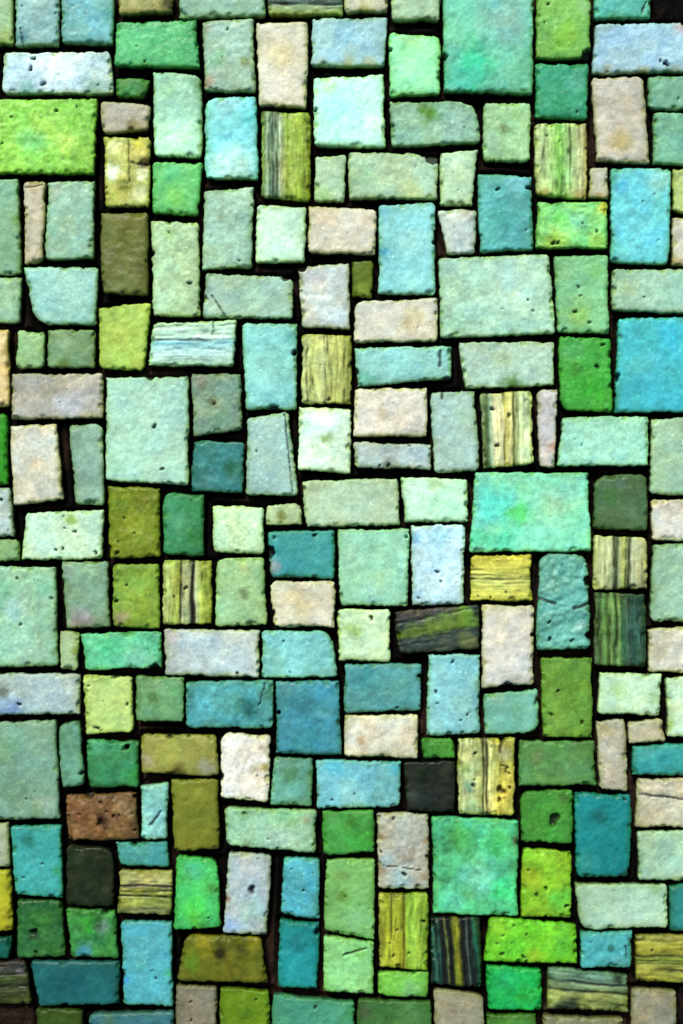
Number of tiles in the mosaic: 200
